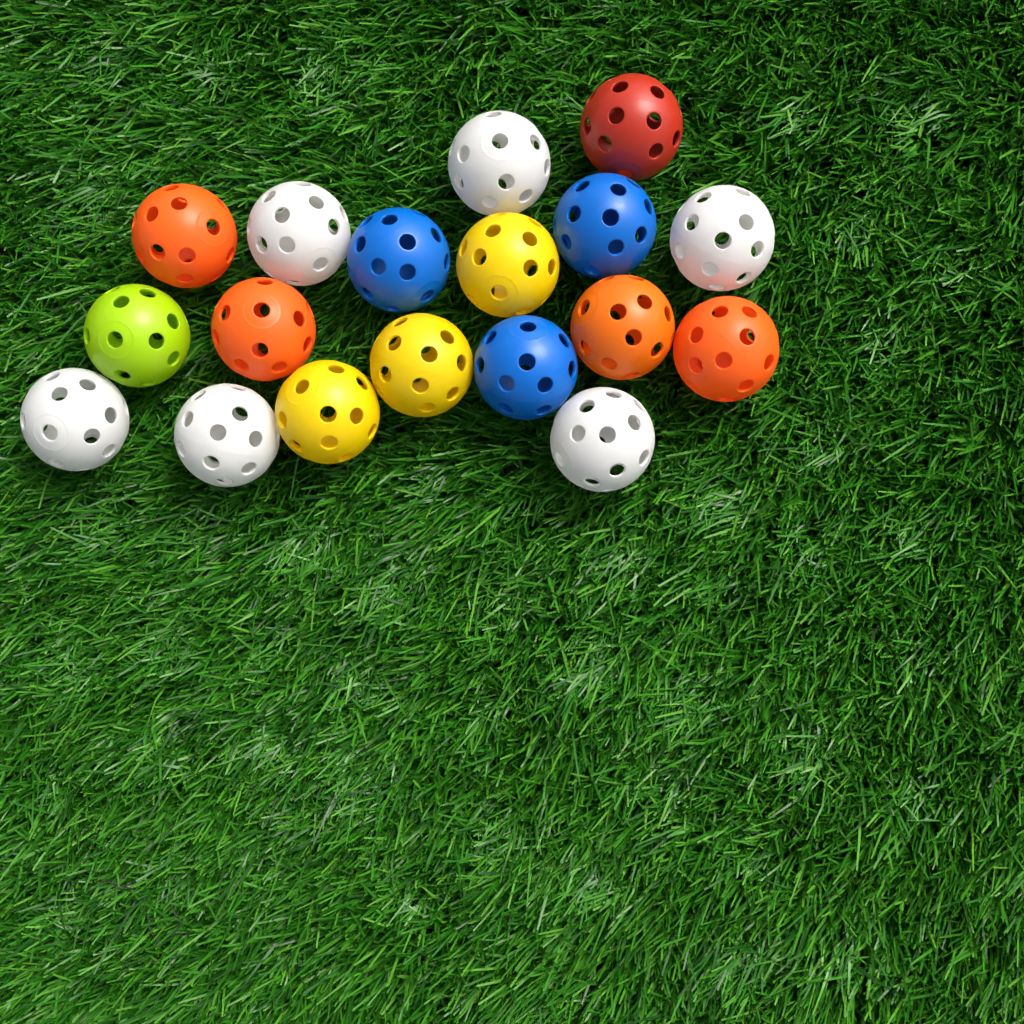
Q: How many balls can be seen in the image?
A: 18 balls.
